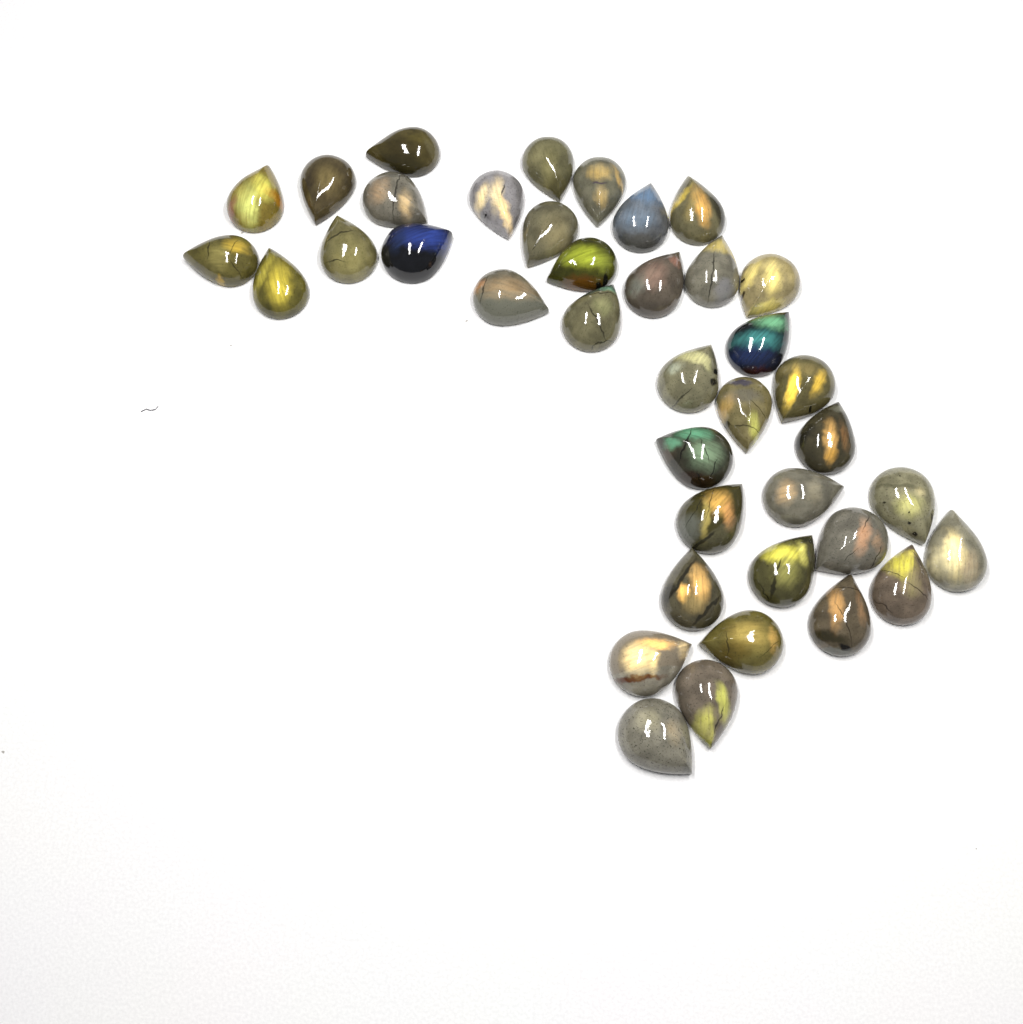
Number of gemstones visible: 39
